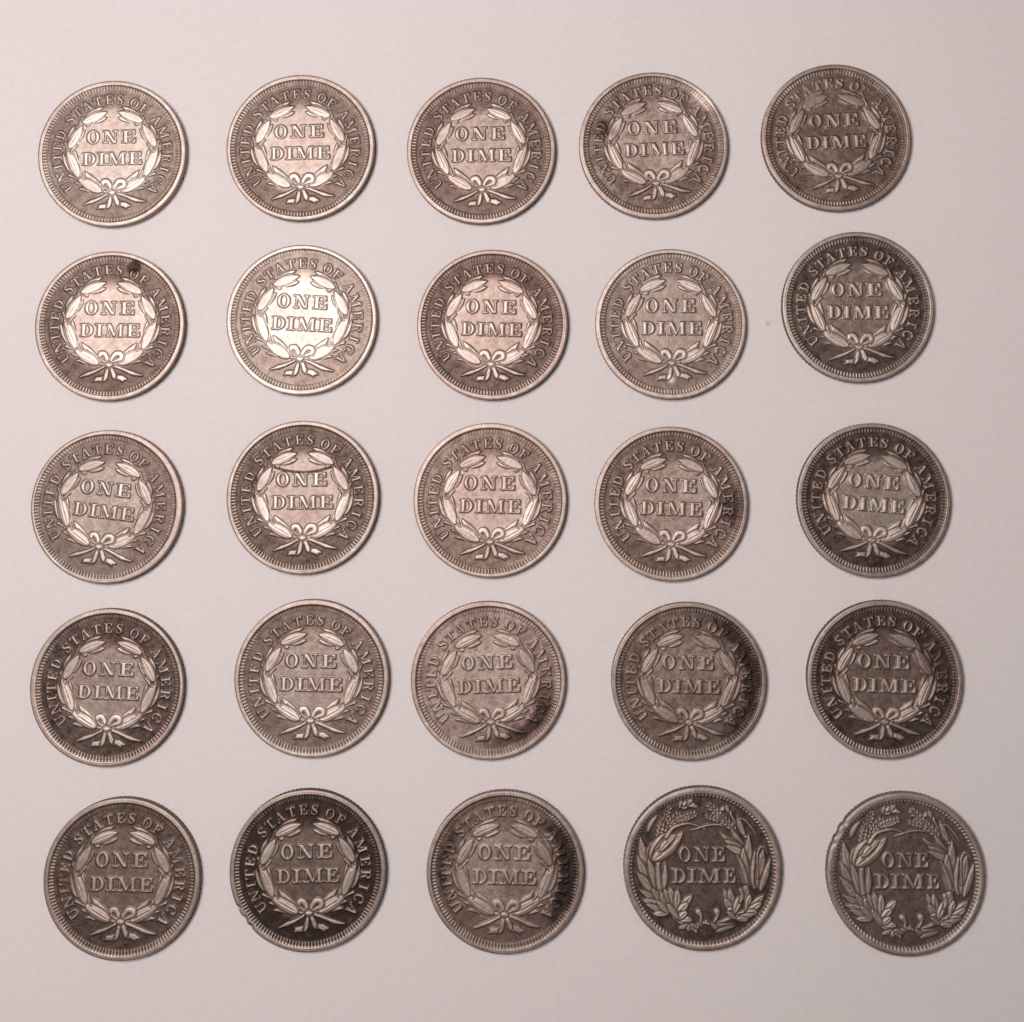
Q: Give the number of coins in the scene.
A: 25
